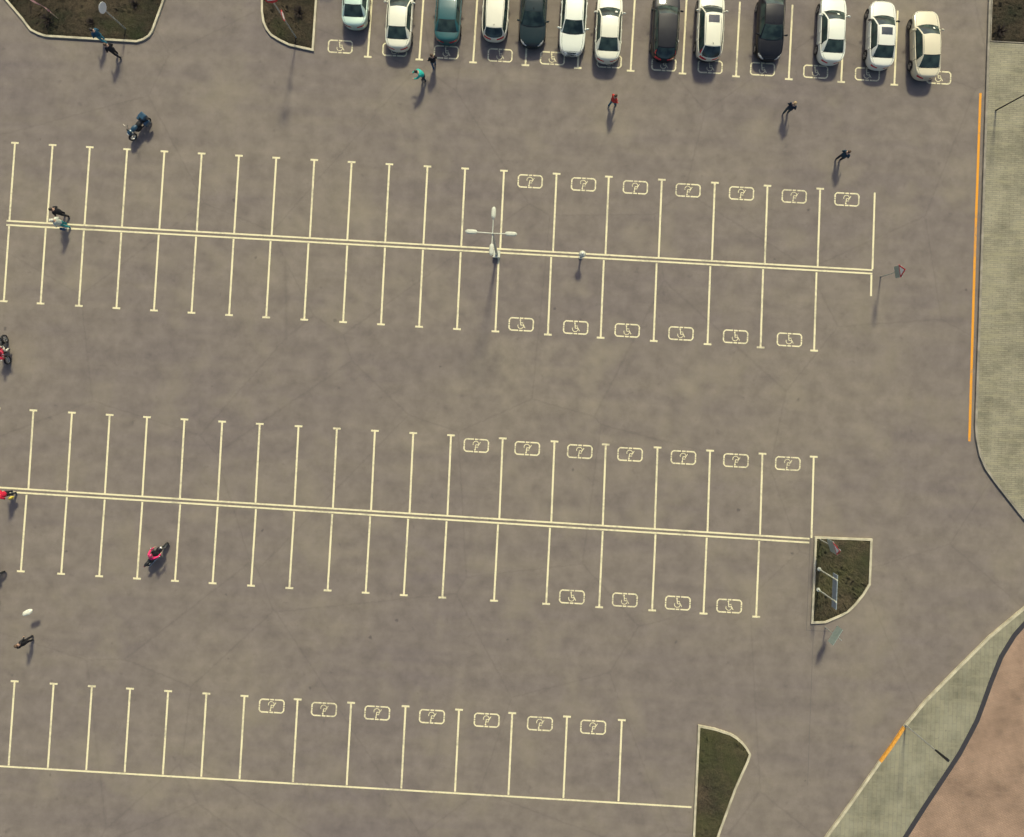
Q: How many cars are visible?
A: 13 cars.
